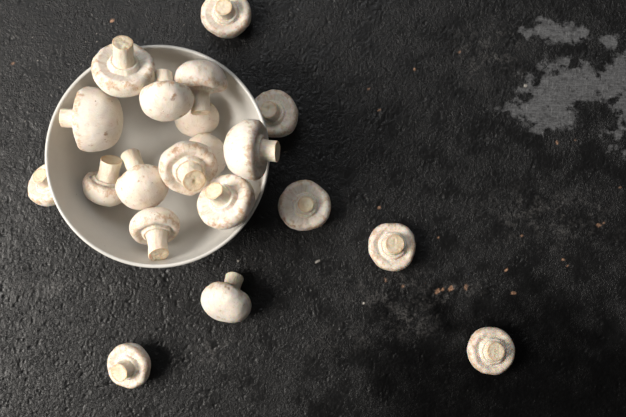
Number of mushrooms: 20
